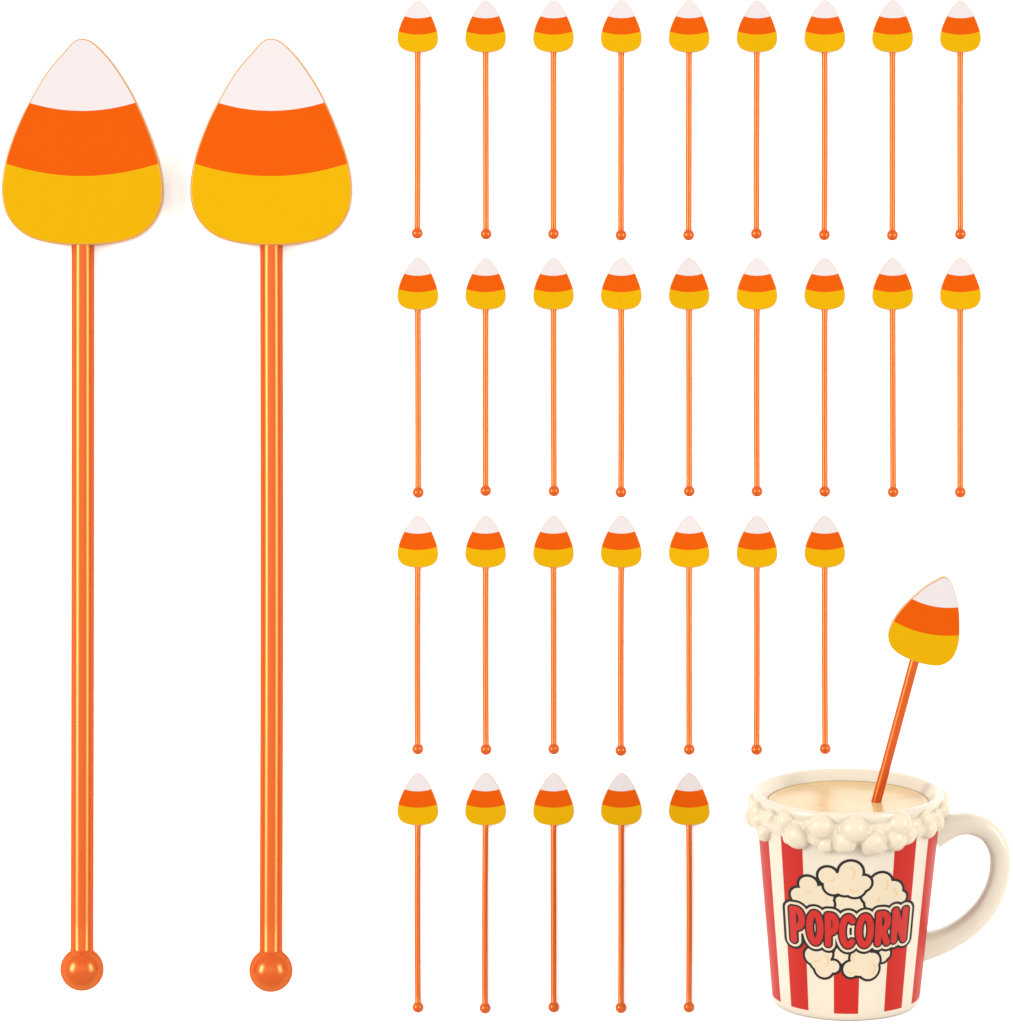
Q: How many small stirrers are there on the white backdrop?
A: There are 30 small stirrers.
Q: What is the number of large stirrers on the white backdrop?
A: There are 2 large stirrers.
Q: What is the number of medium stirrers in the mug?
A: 1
